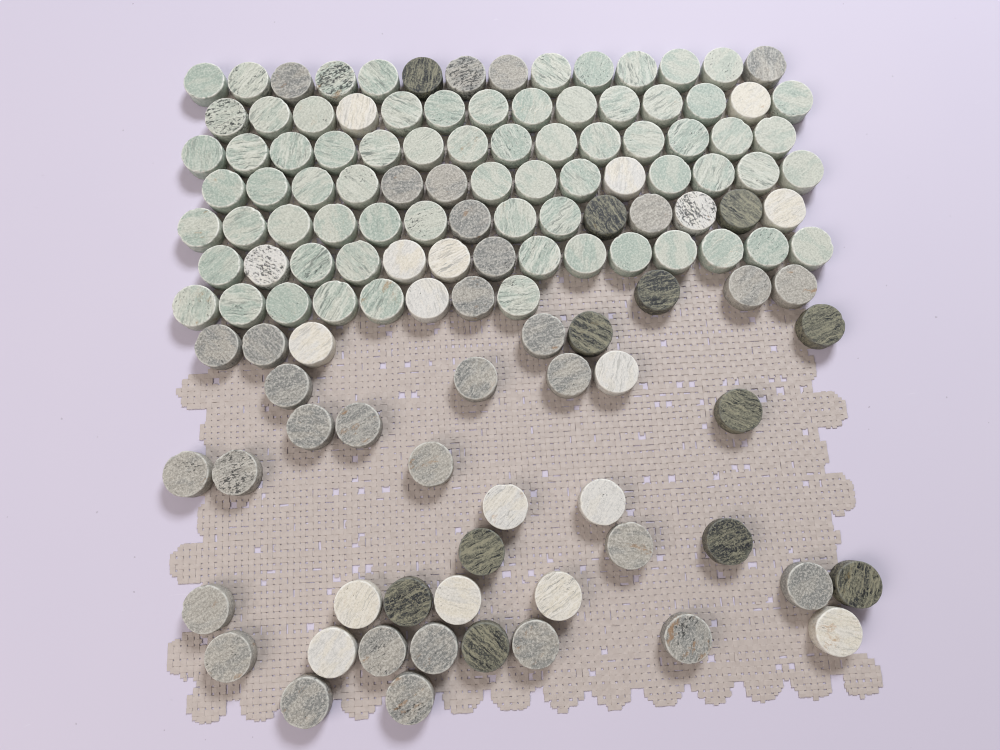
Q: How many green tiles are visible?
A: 70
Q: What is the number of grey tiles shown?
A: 33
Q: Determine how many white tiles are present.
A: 18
